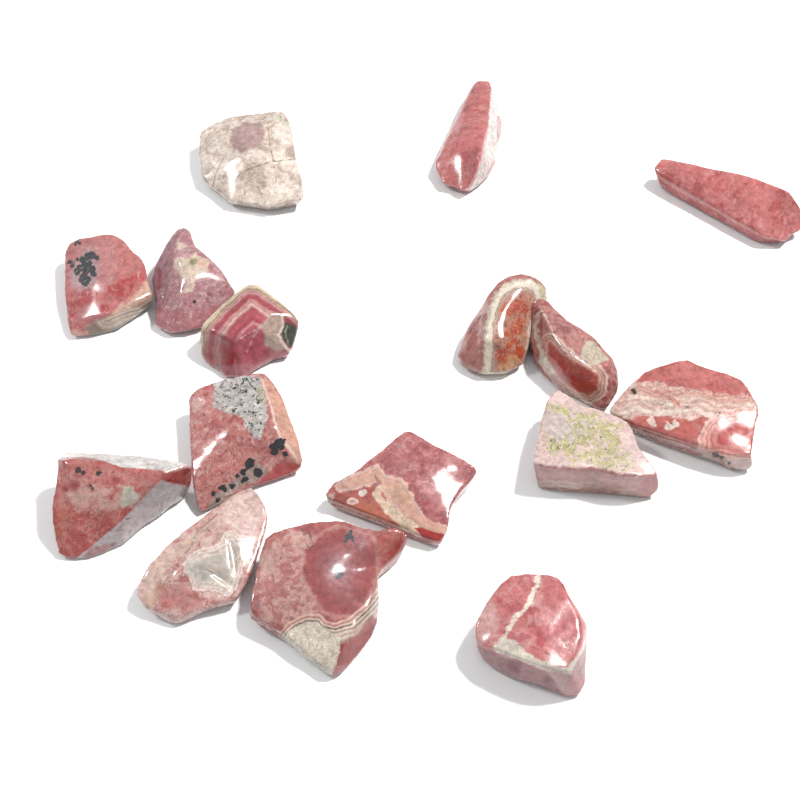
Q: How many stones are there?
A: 16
